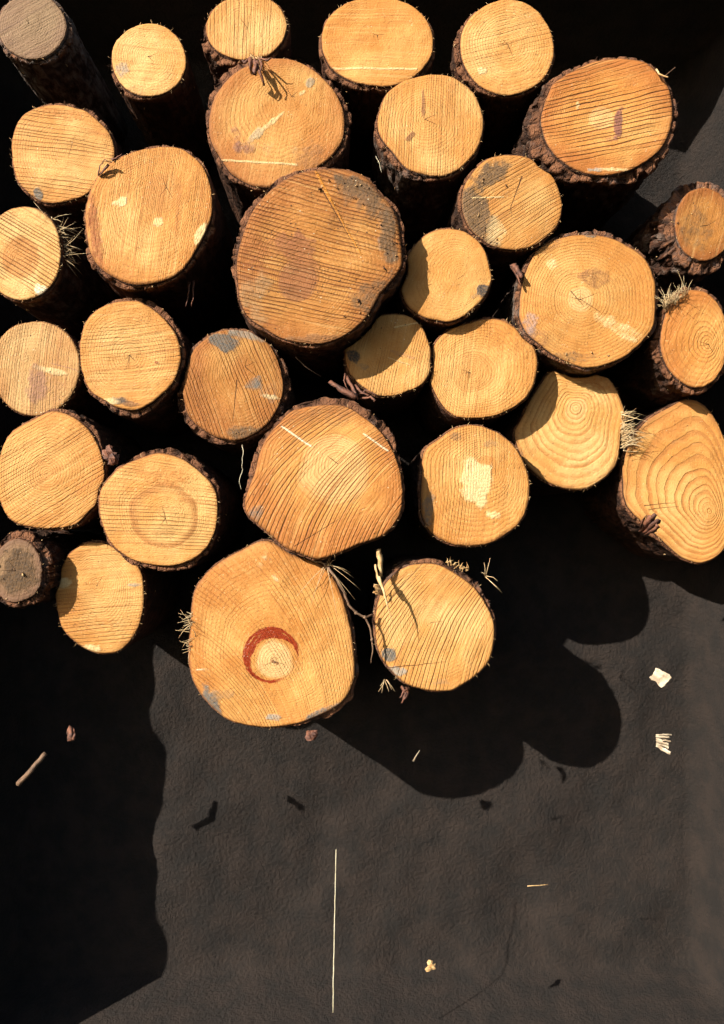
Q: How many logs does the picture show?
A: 32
